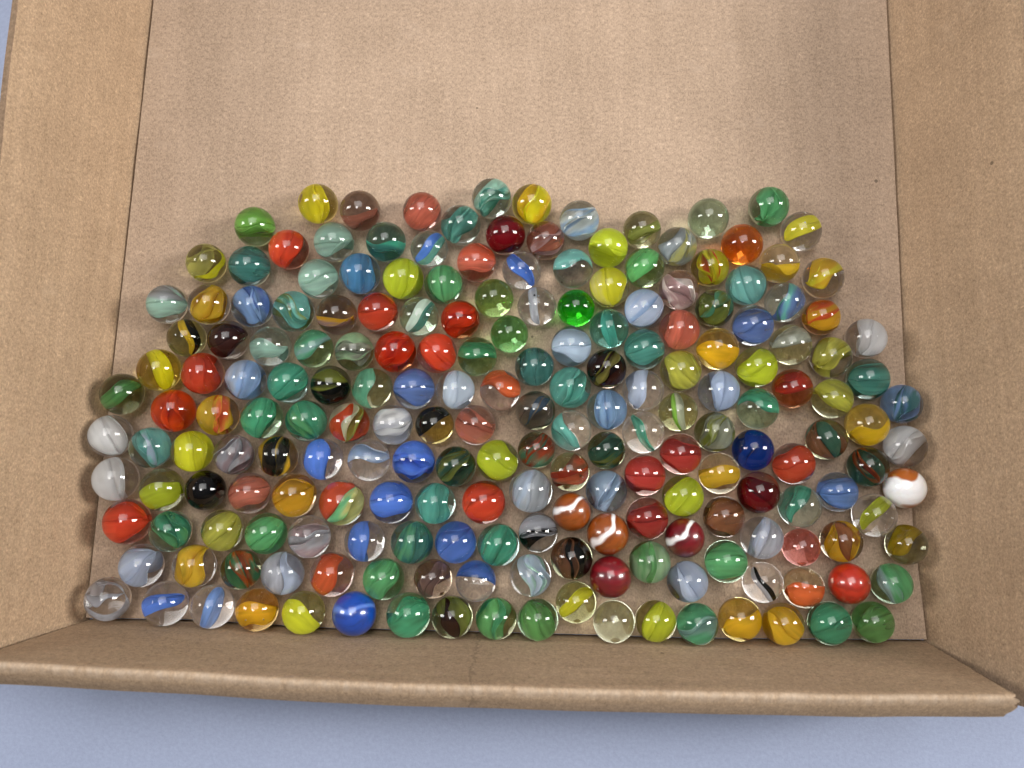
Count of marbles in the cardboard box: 200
